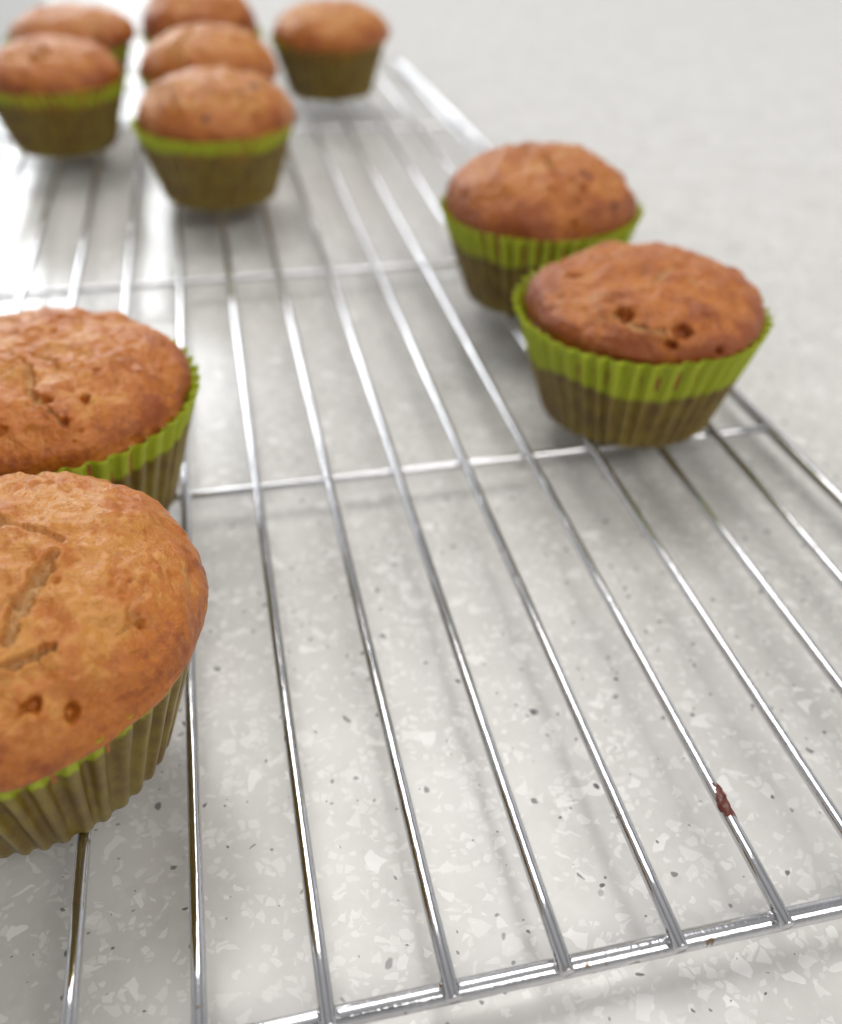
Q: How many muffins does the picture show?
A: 10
